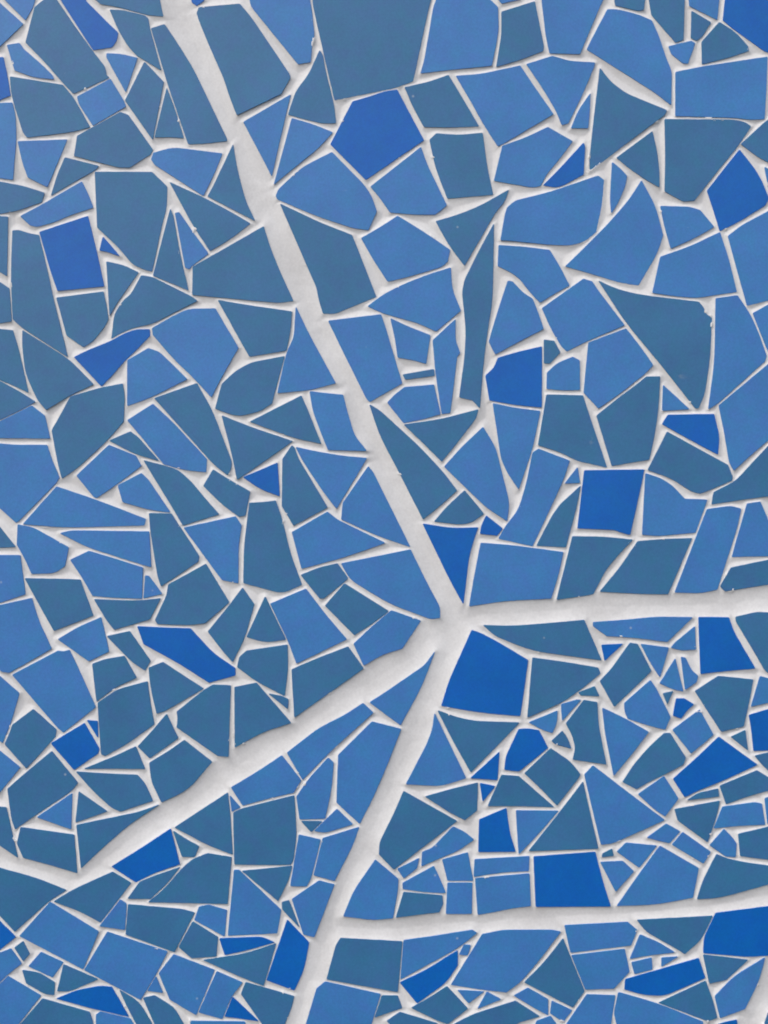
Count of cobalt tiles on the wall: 40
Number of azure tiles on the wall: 155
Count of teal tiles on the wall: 149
